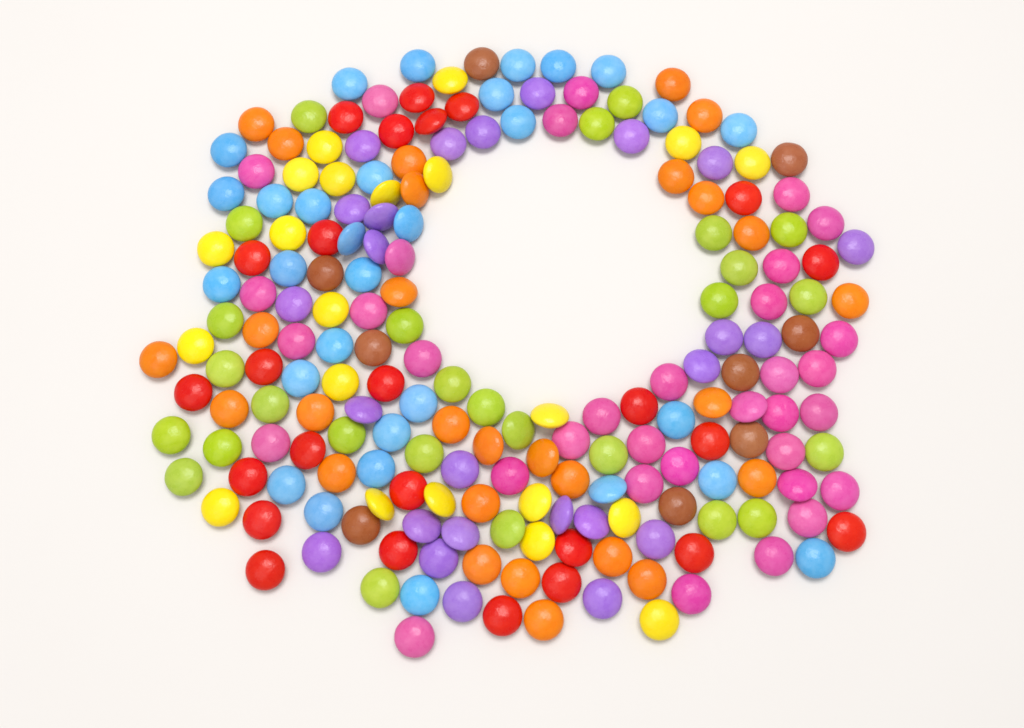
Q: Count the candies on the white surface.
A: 200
